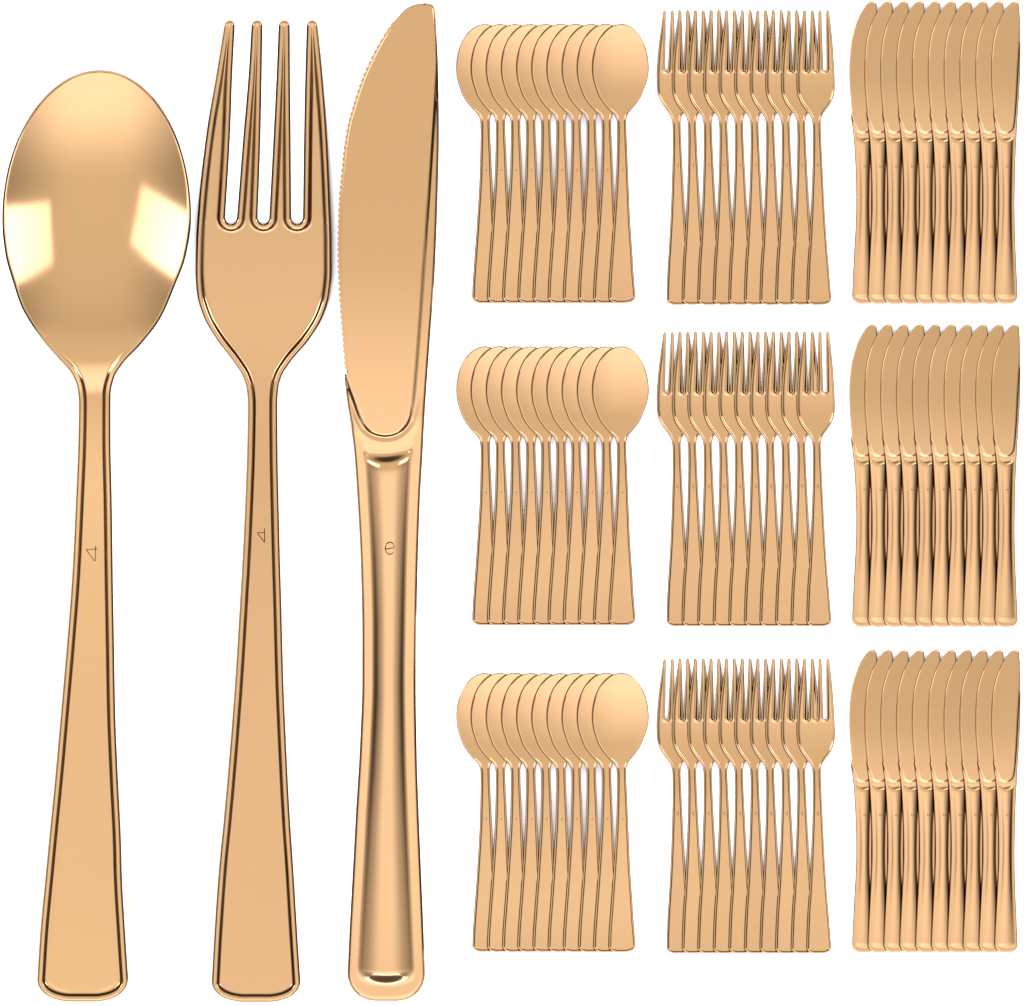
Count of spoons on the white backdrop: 31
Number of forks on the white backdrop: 31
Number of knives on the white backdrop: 31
